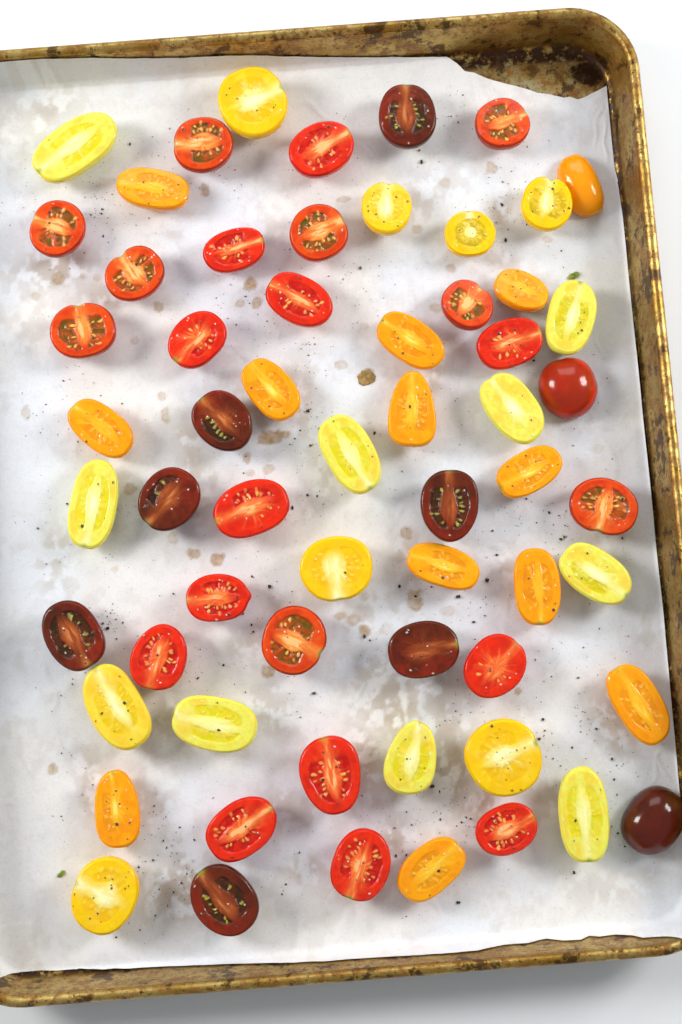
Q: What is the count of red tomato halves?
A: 23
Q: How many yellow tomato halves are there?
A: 17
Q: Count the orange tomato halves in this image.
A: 13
